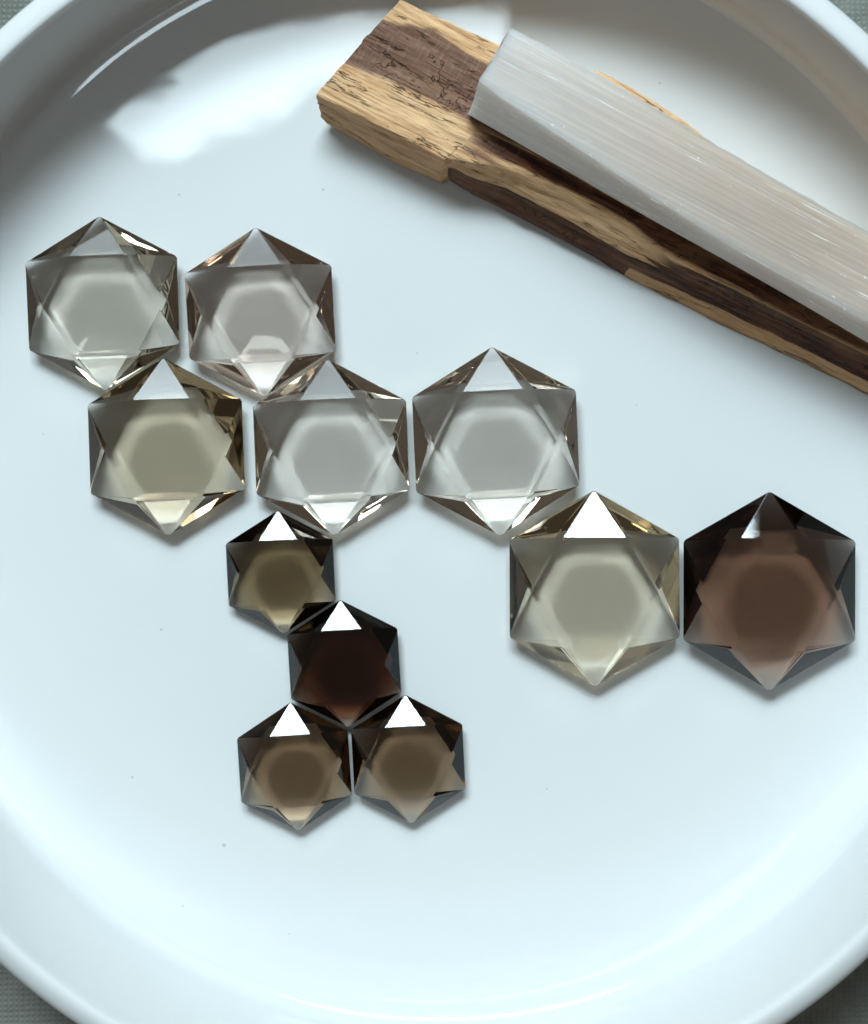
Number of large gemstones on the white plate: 7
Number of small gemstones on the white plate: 4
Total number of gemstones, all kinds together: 11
